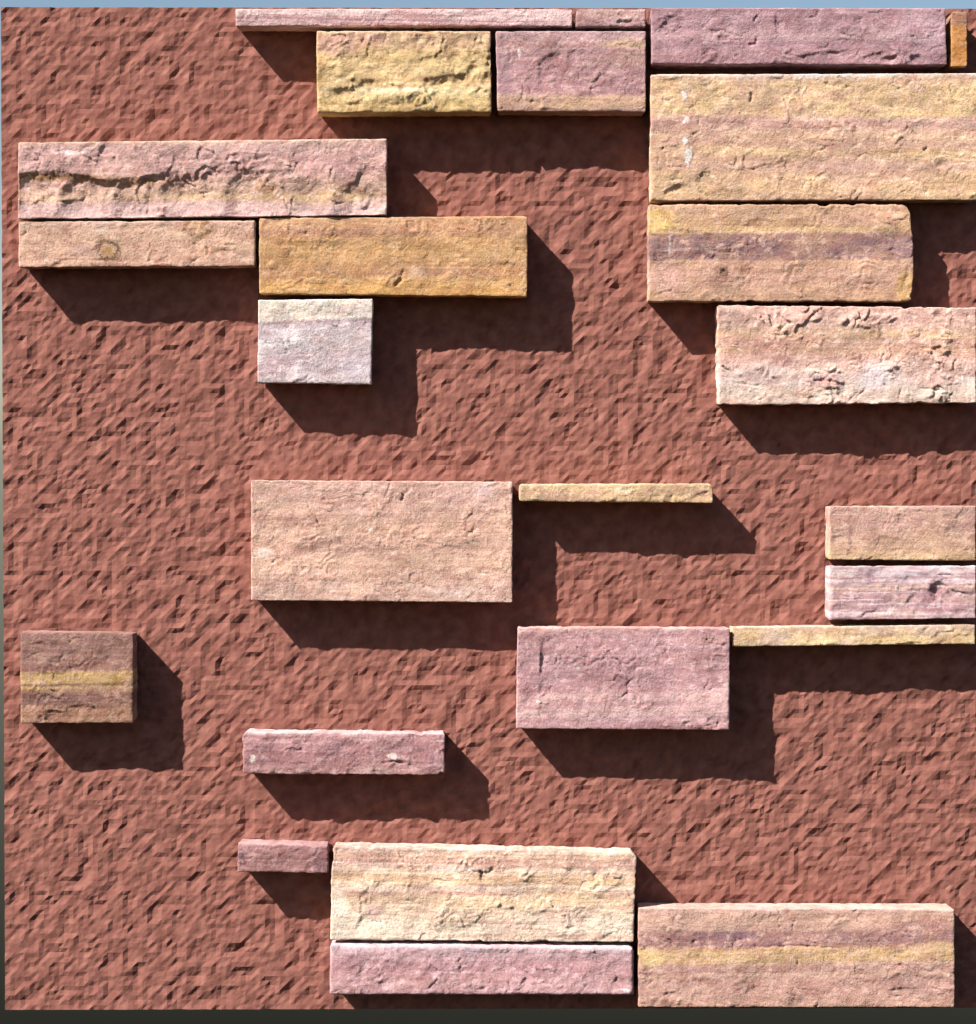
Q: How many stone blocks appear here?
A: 25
